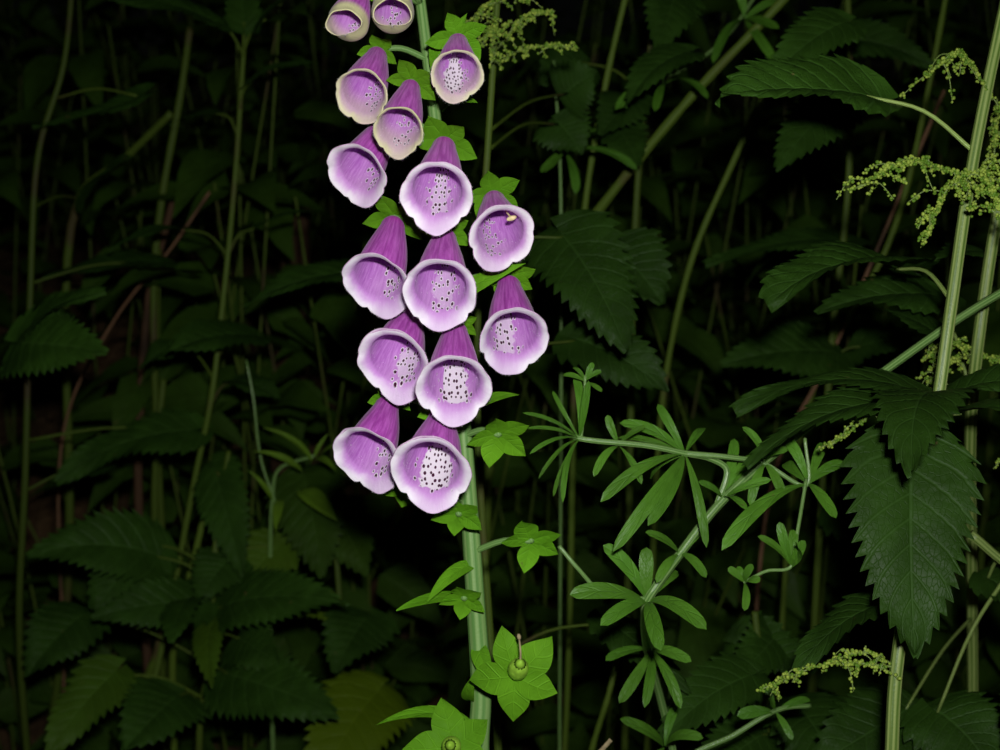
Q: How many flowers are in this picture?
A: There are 15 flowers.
